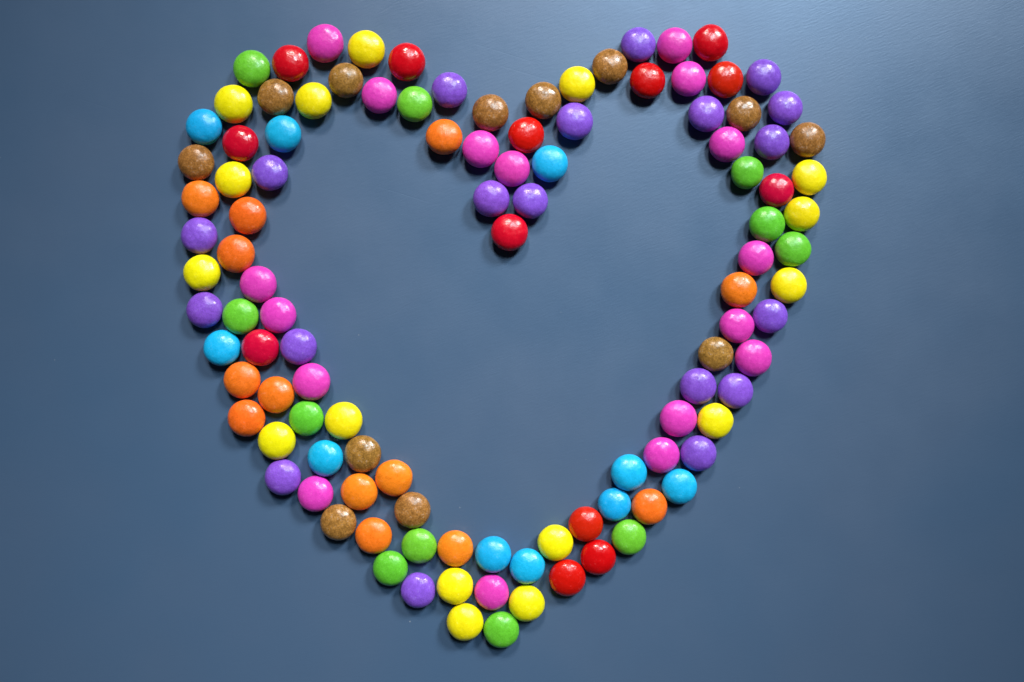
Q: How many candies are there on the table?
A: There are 111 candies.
